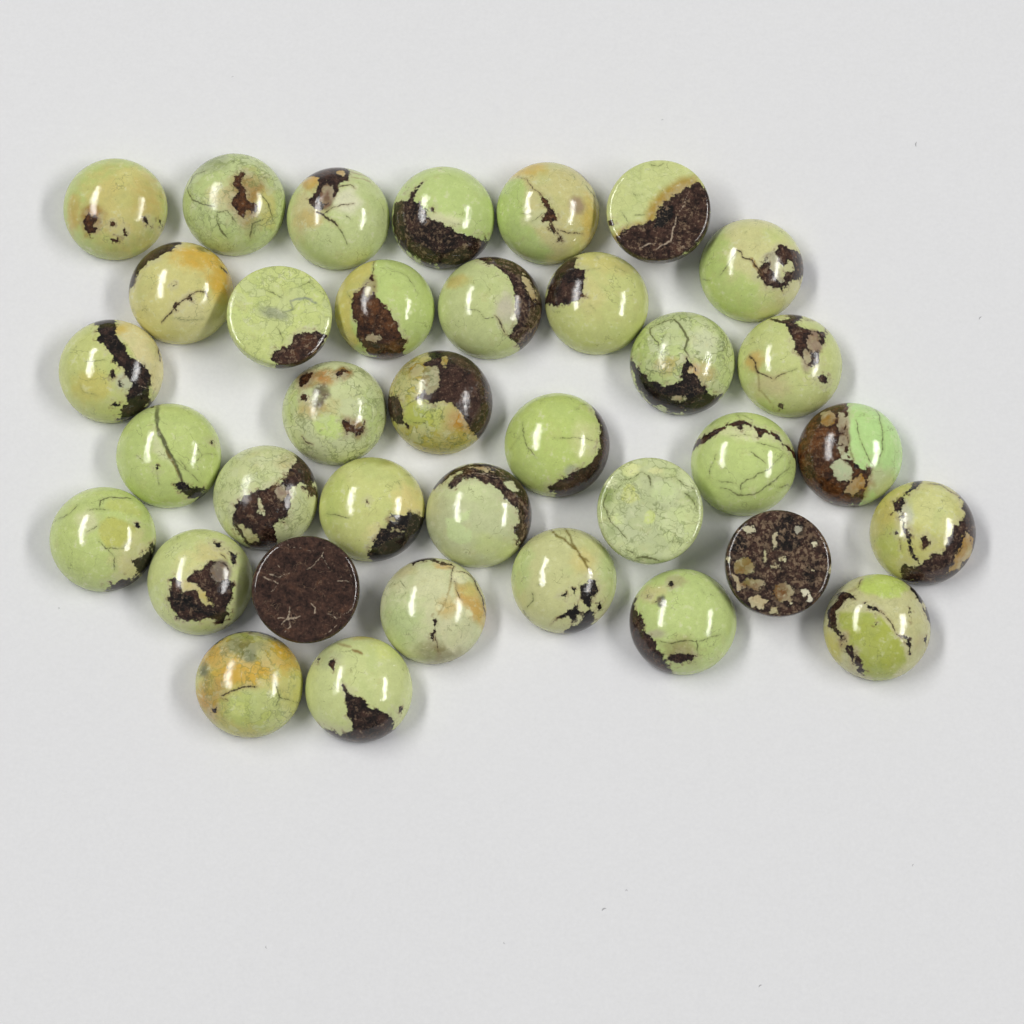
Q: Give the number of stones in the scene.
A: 36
